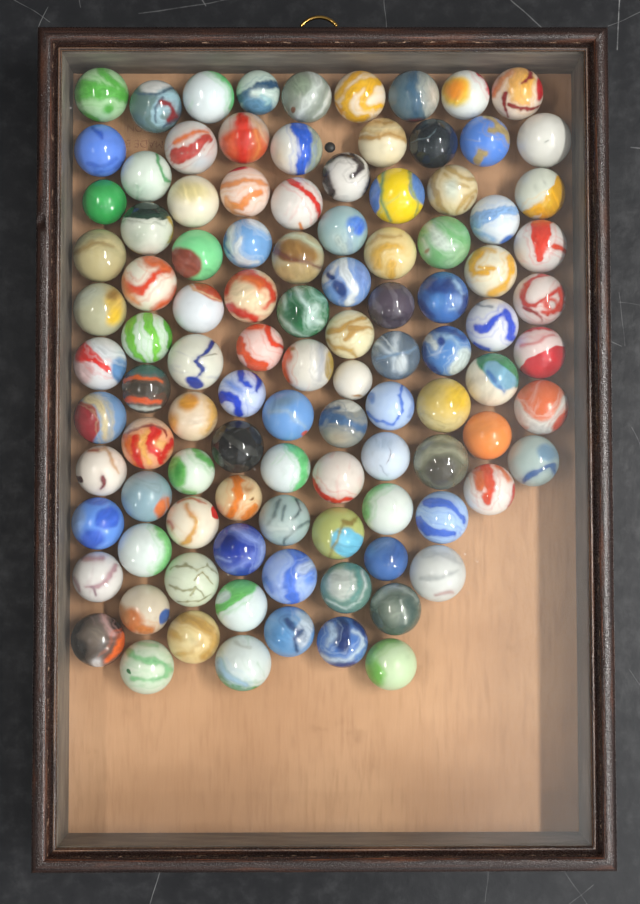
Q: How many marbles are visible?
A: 104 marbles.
